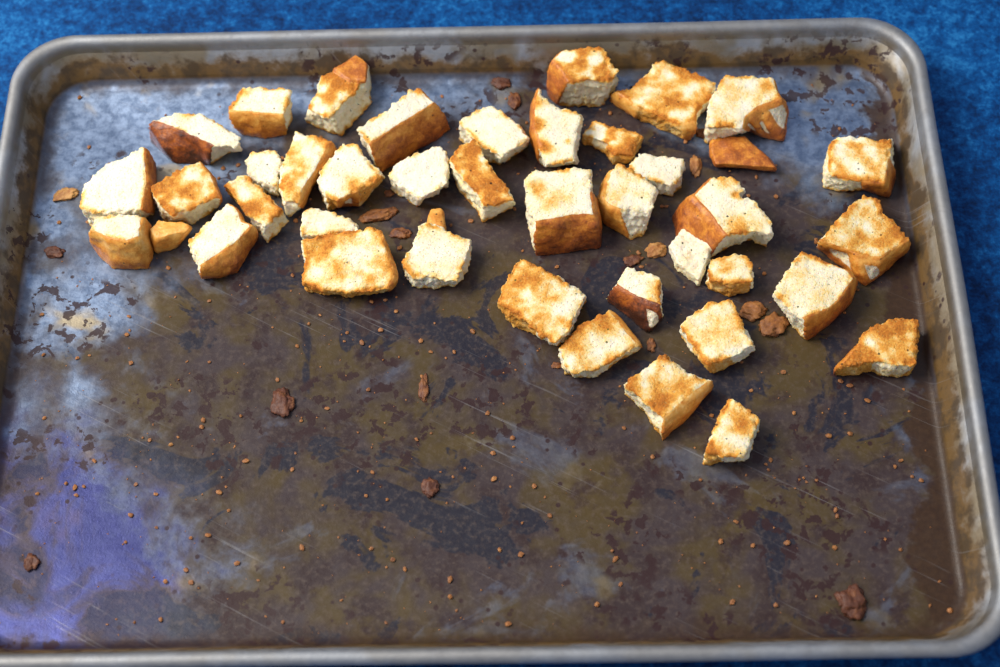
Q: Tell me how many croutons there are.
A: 40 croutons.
